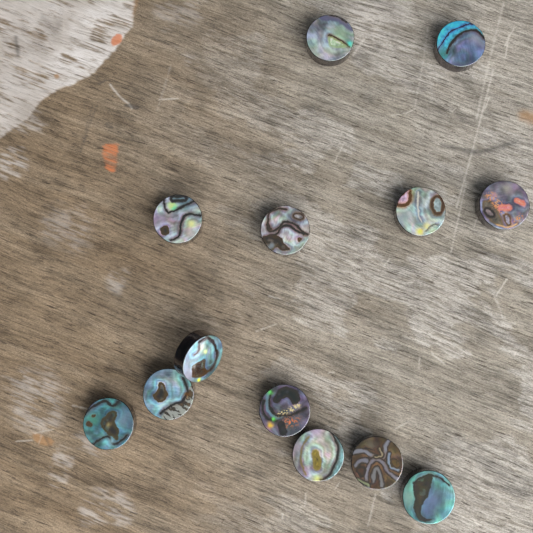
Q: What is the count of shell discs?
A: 13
